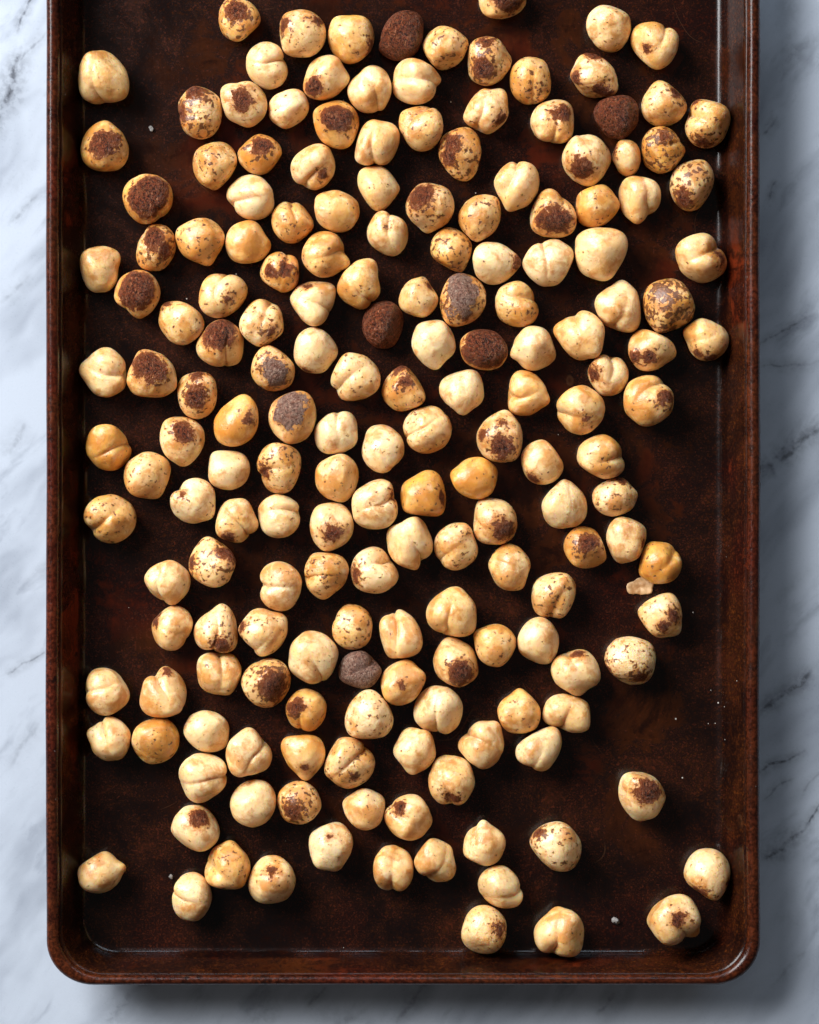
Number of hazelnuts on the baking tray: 182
